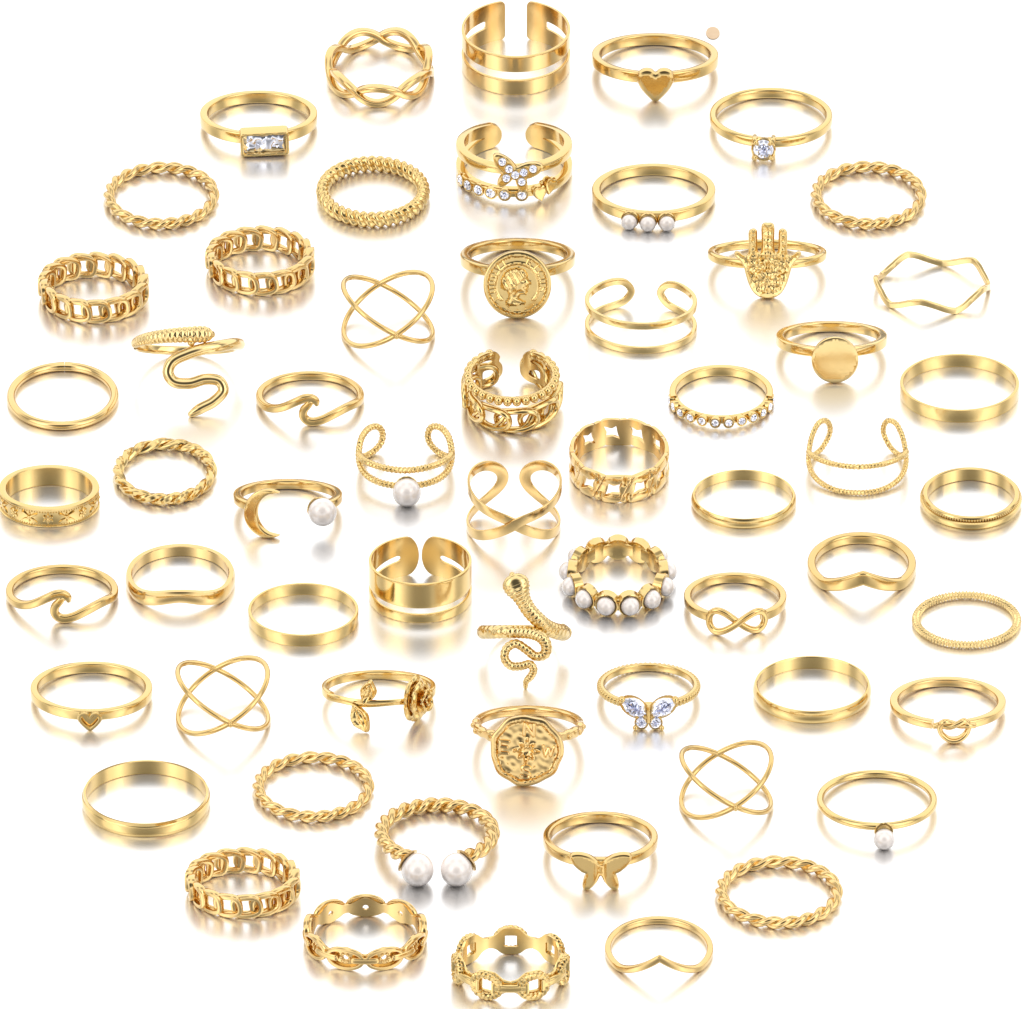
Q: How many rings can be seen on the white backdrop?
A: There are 60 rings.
